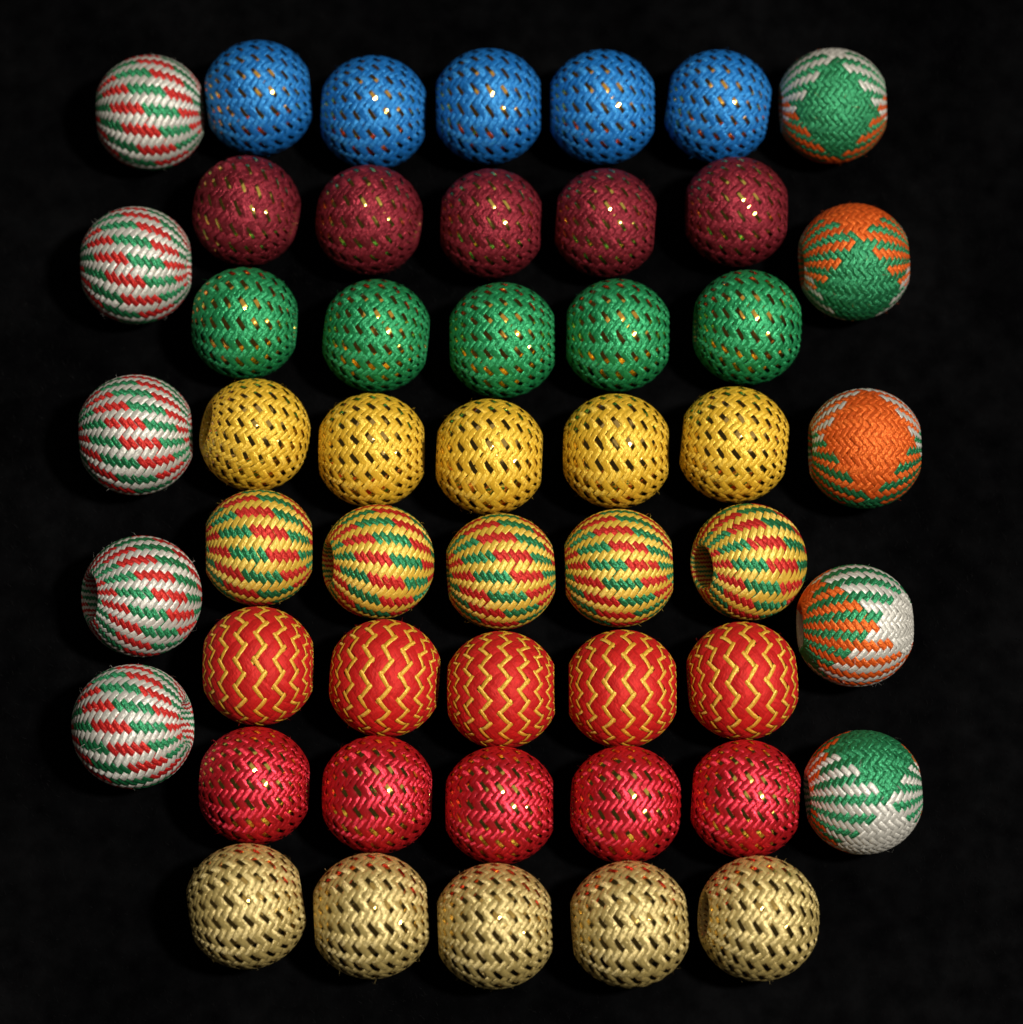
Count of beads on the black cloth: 50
